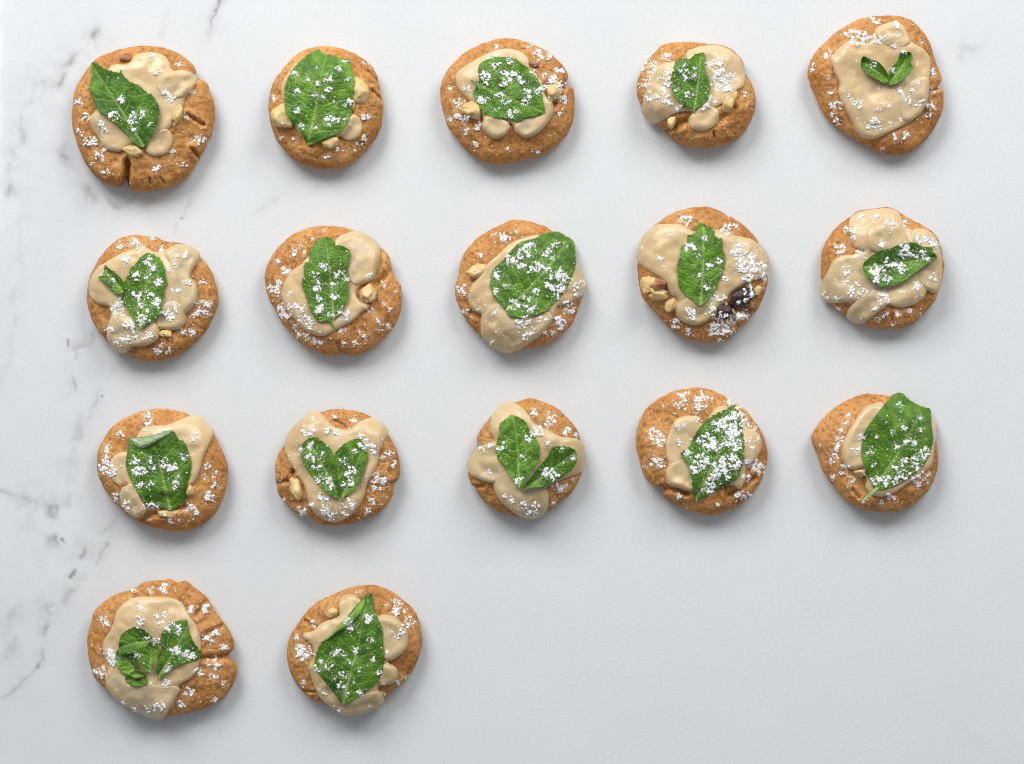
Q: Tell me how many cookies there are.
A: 17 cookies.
